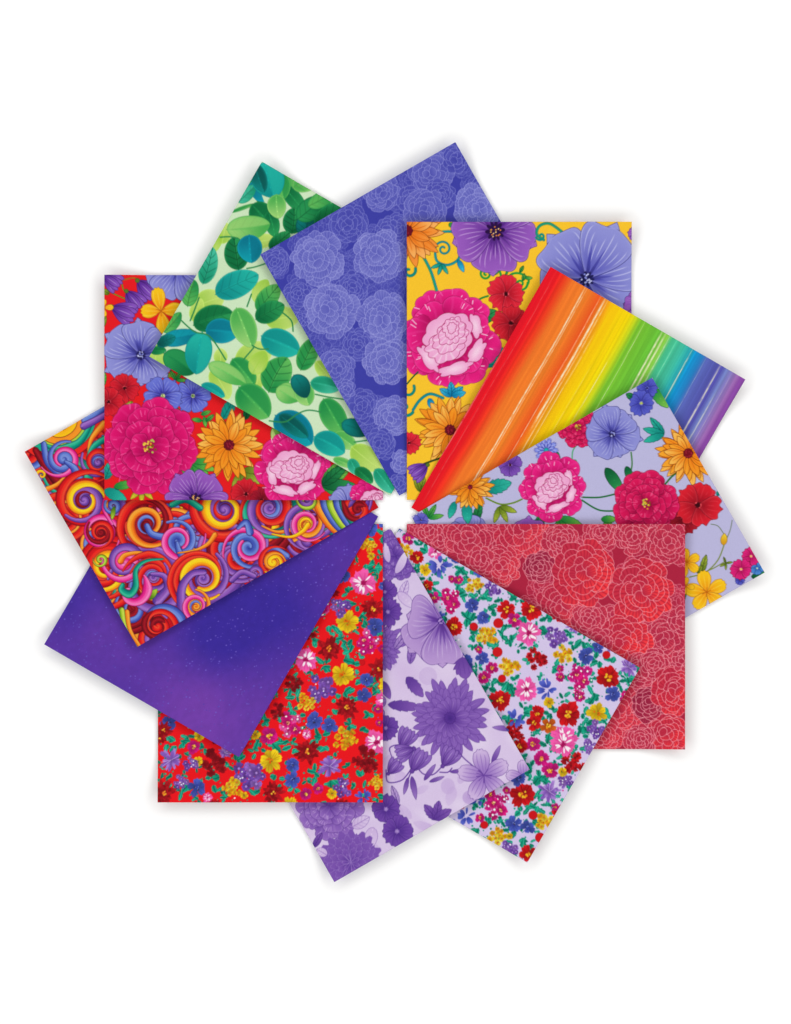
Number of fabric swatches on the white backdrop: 12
